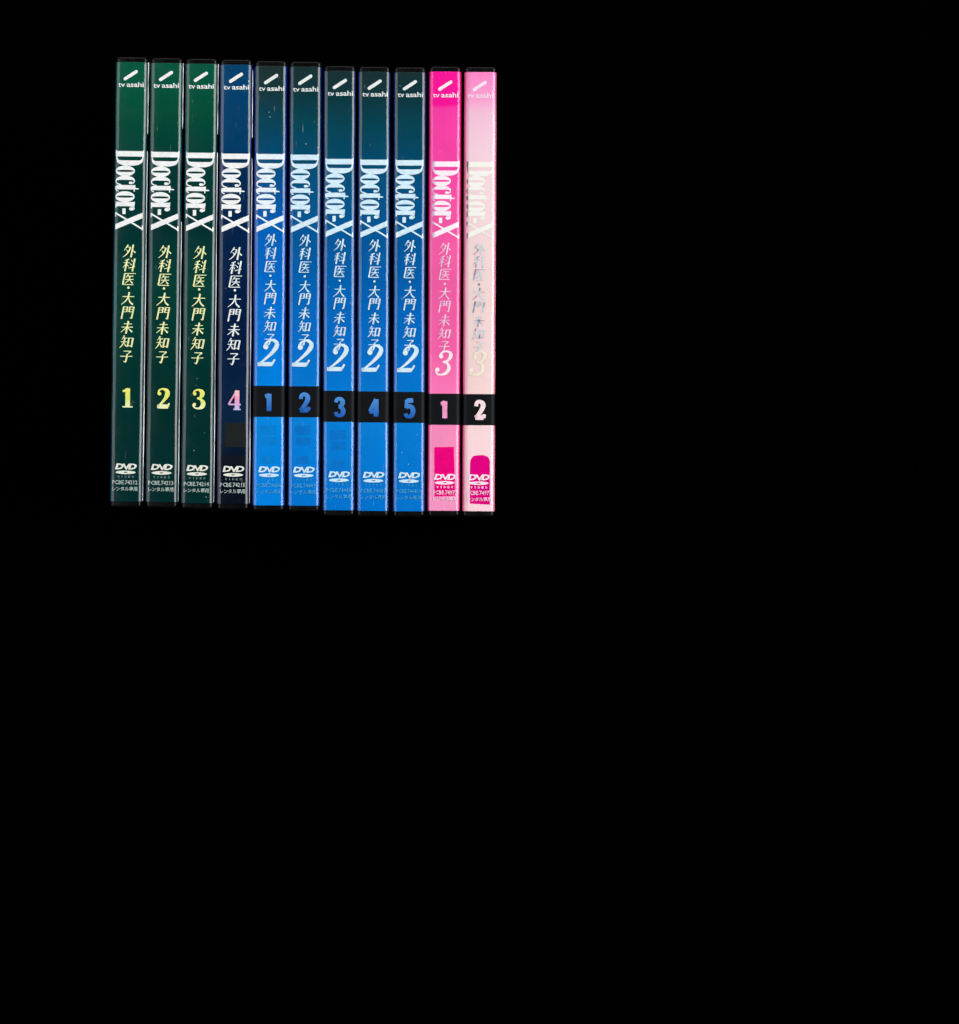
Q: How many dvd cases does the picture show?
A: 11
